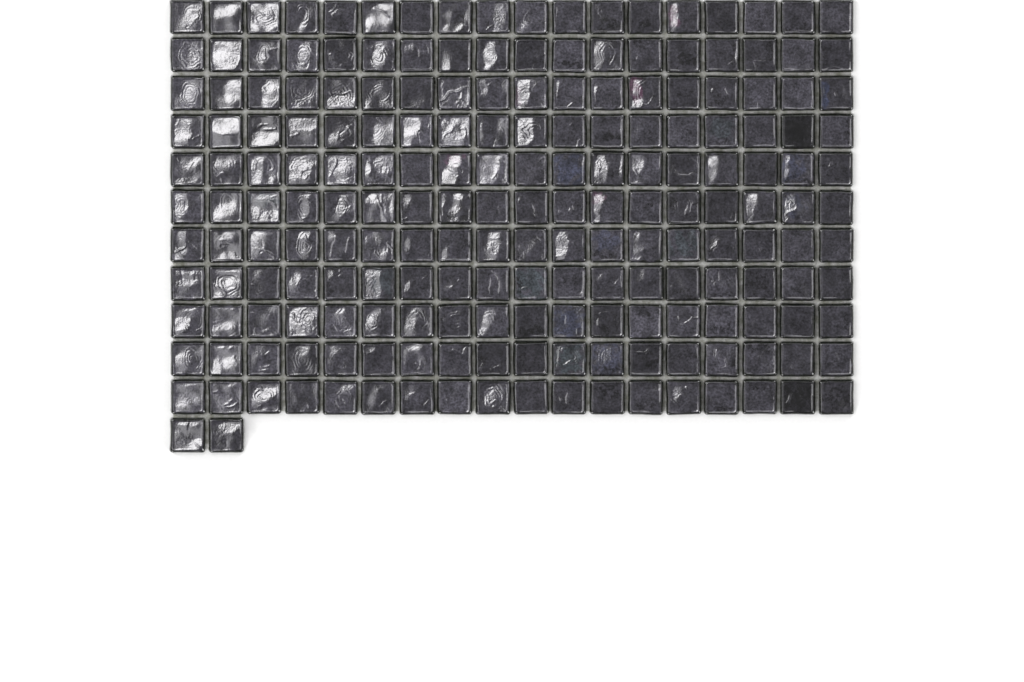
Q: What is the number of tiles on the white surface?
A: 200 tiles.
